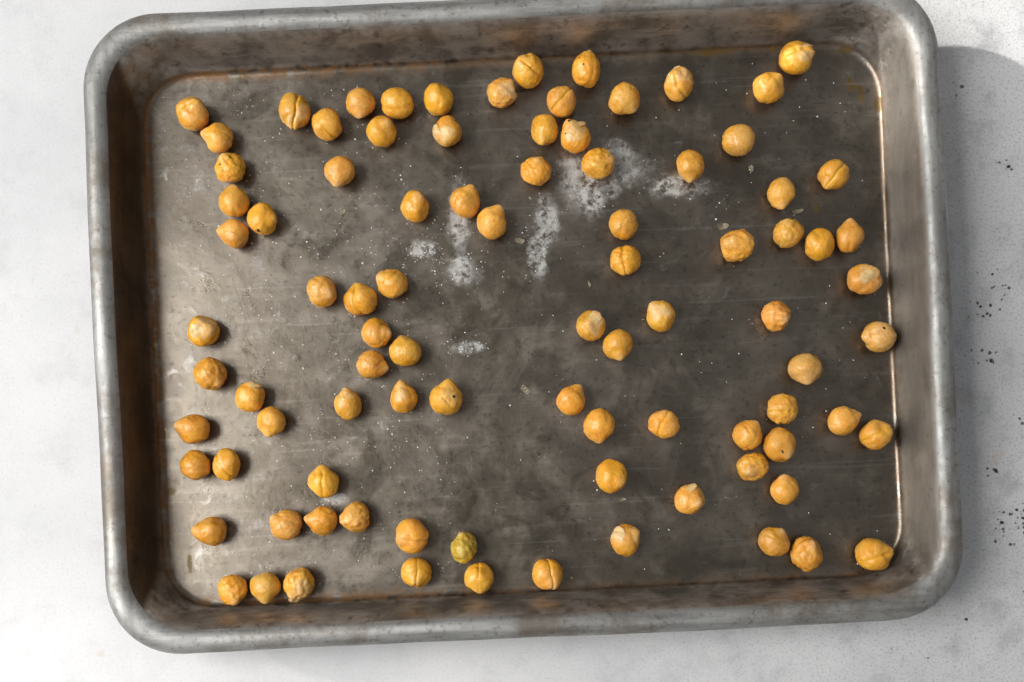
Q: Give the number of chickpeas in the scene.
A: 91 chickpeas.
